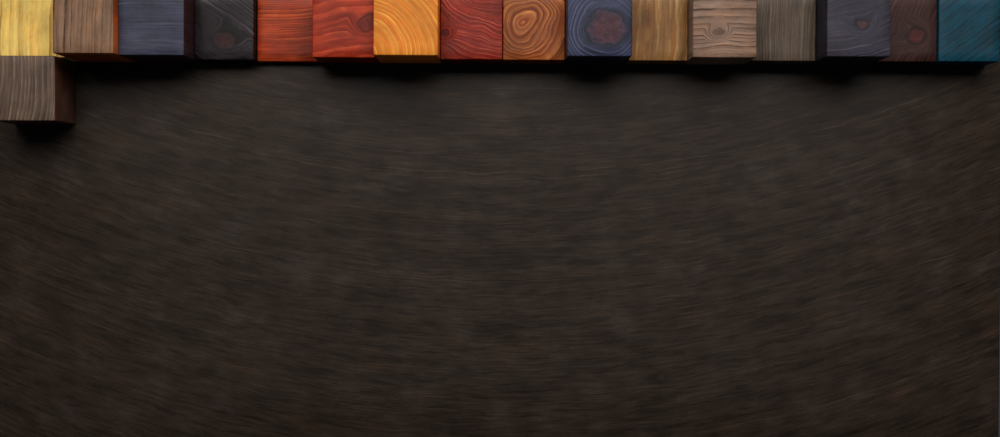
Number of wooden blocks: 17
